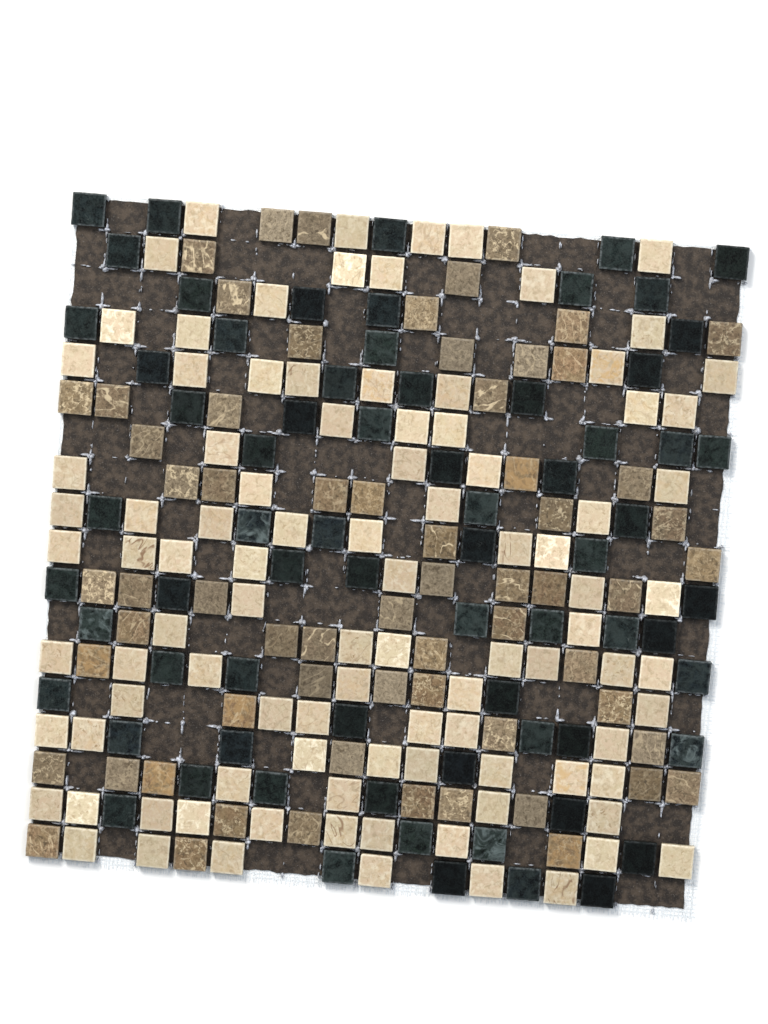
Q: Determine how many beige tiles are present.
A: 97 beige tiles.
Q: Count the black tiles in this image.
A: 70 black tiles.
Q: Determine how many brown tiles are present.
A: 64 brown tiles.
